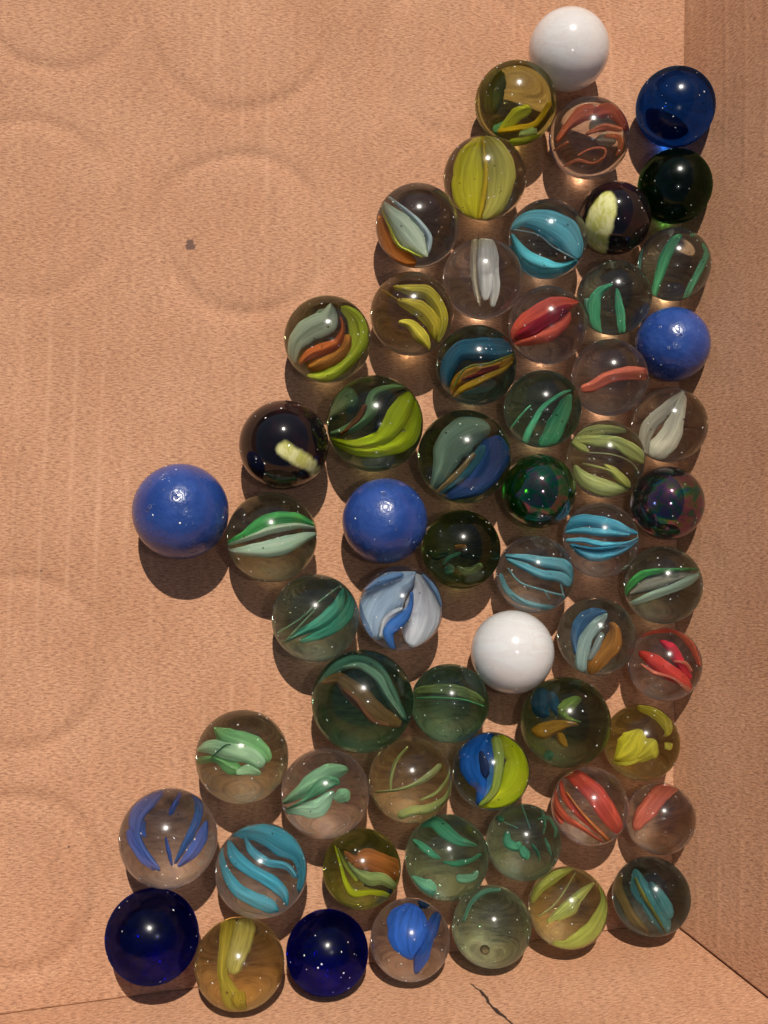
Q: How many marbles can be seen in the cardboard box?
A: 60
